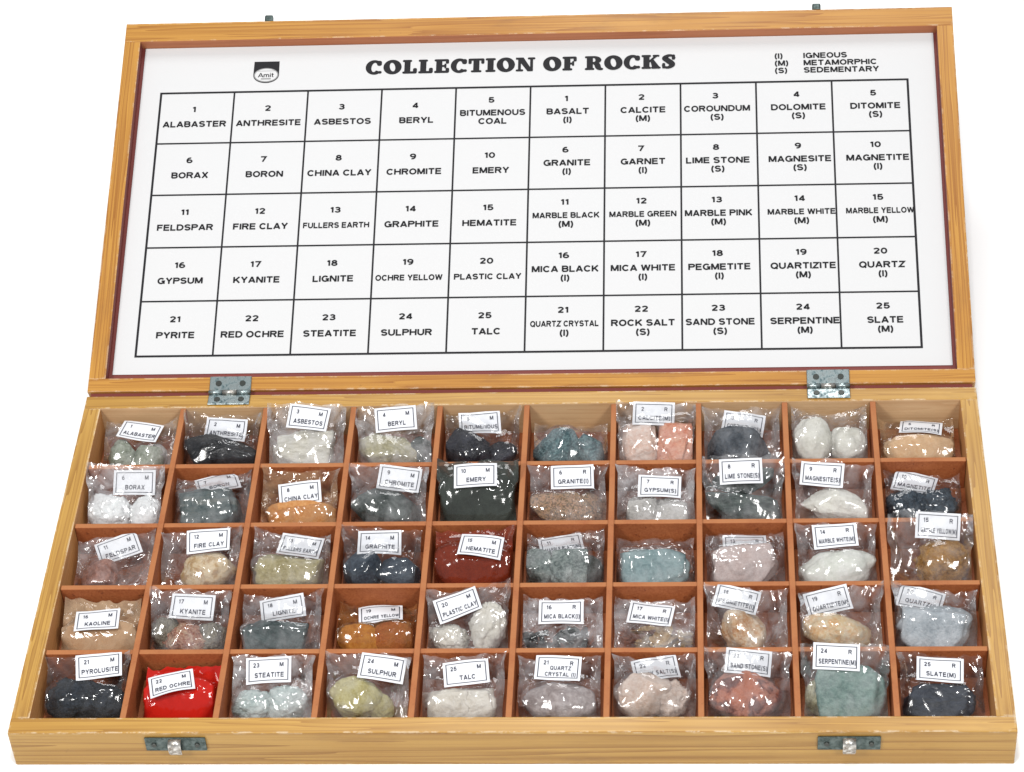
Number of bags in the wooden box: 50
